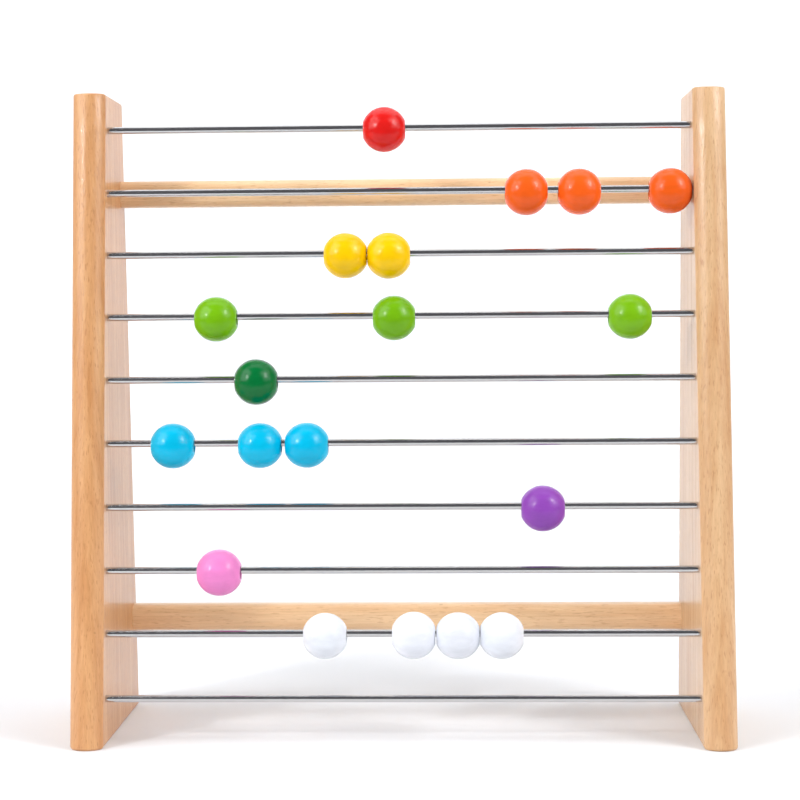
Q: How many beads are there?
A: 19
